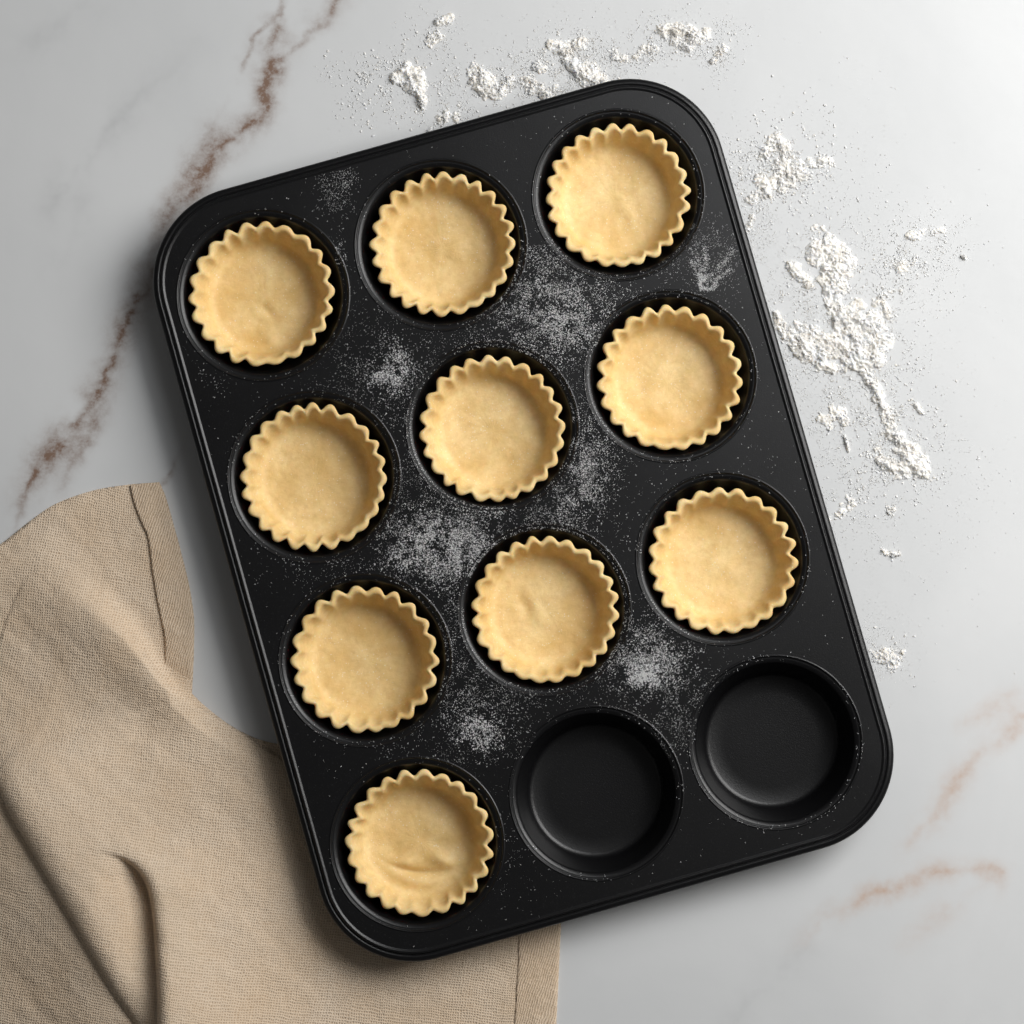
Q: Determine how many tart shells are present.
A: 10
